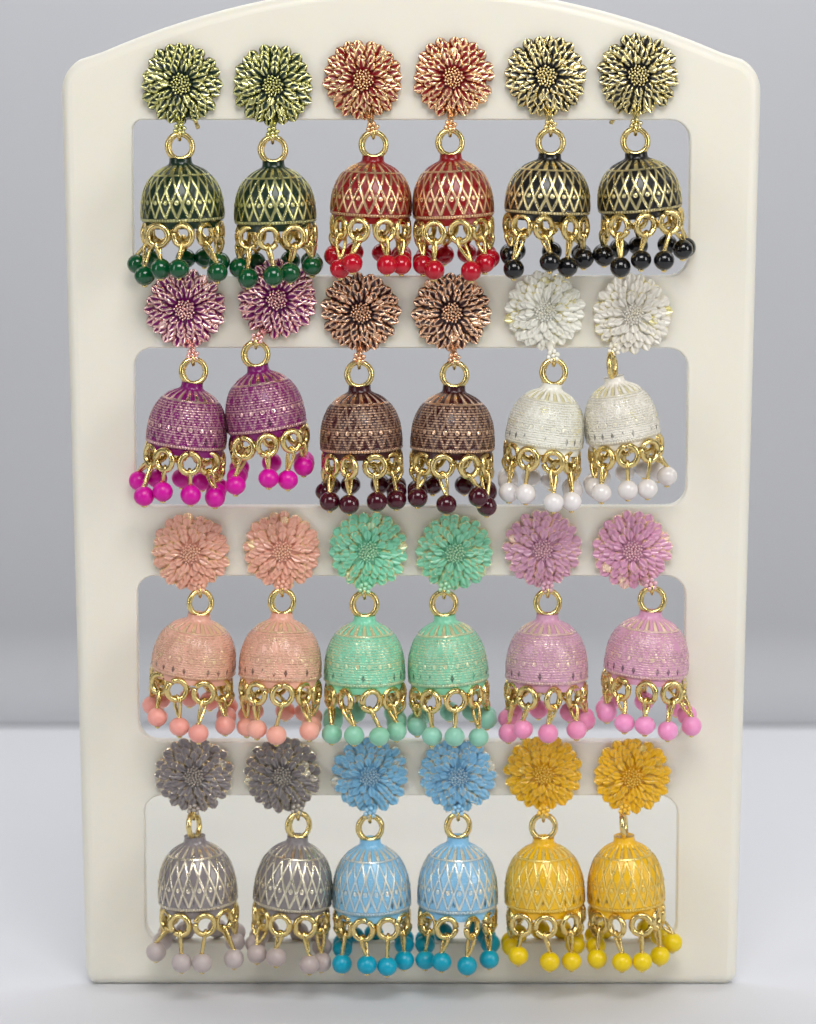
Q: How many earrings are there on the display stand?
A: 24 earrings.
